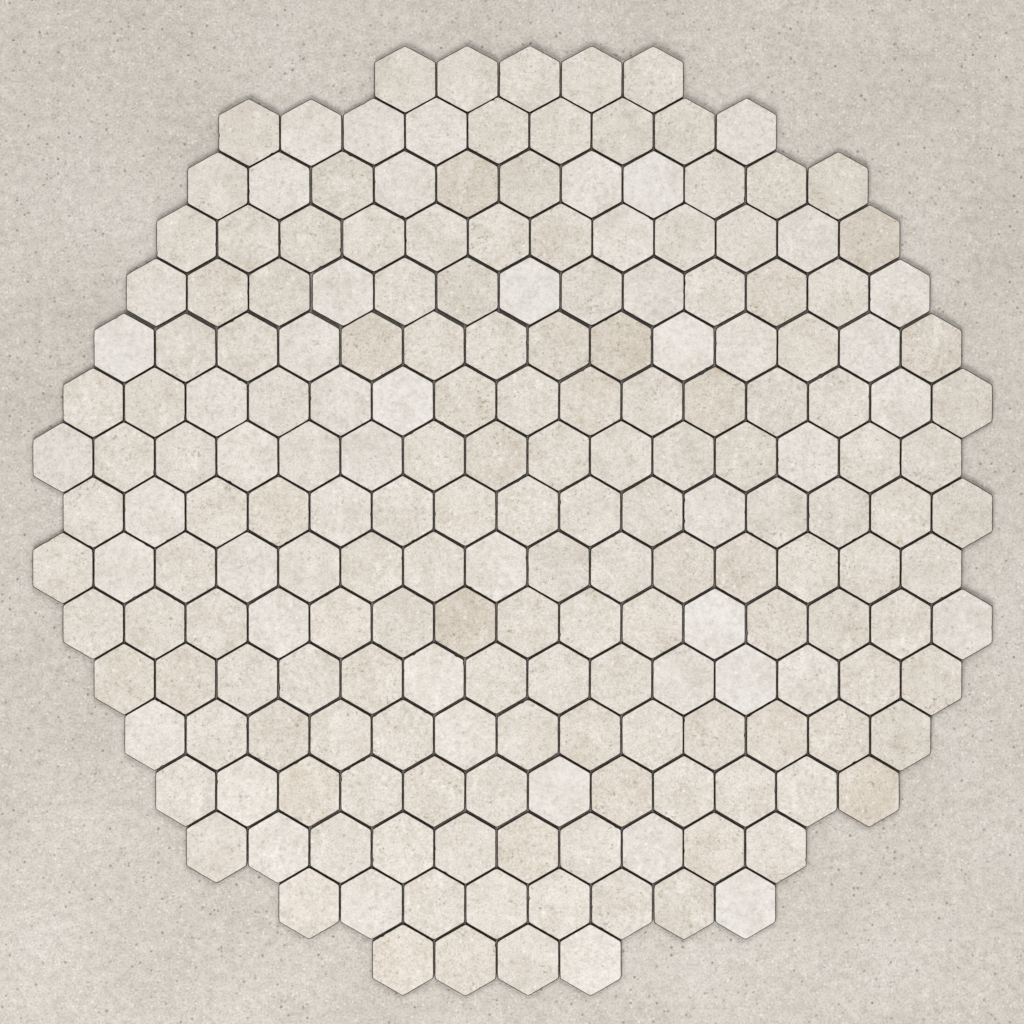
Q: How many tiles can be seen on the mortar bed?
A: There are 200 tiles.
